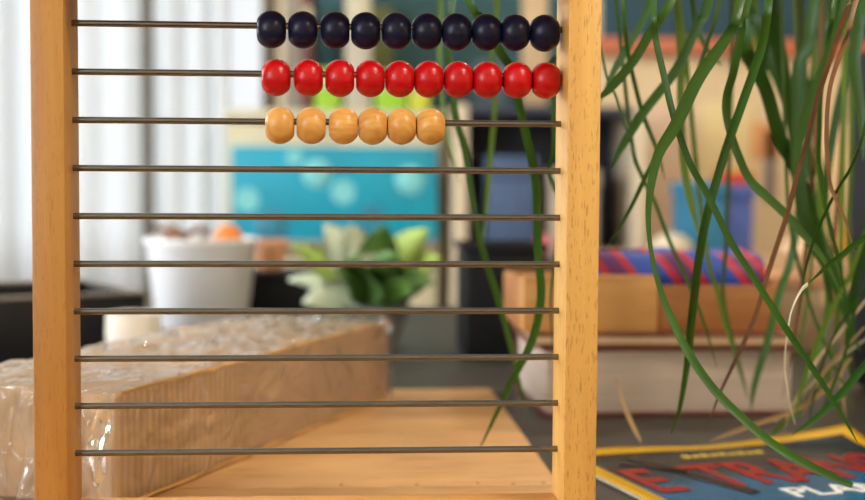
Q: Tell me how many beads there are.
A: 26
